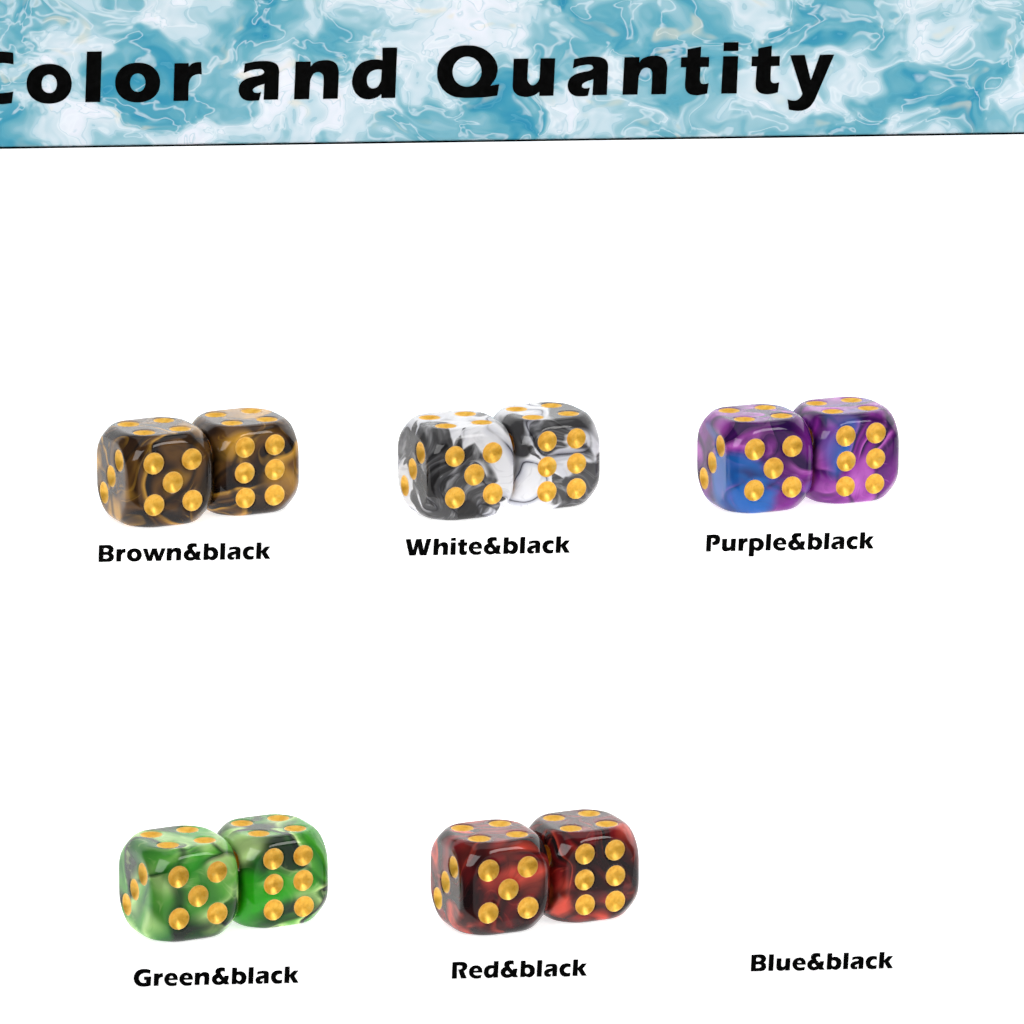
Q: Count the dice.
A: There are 10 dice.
